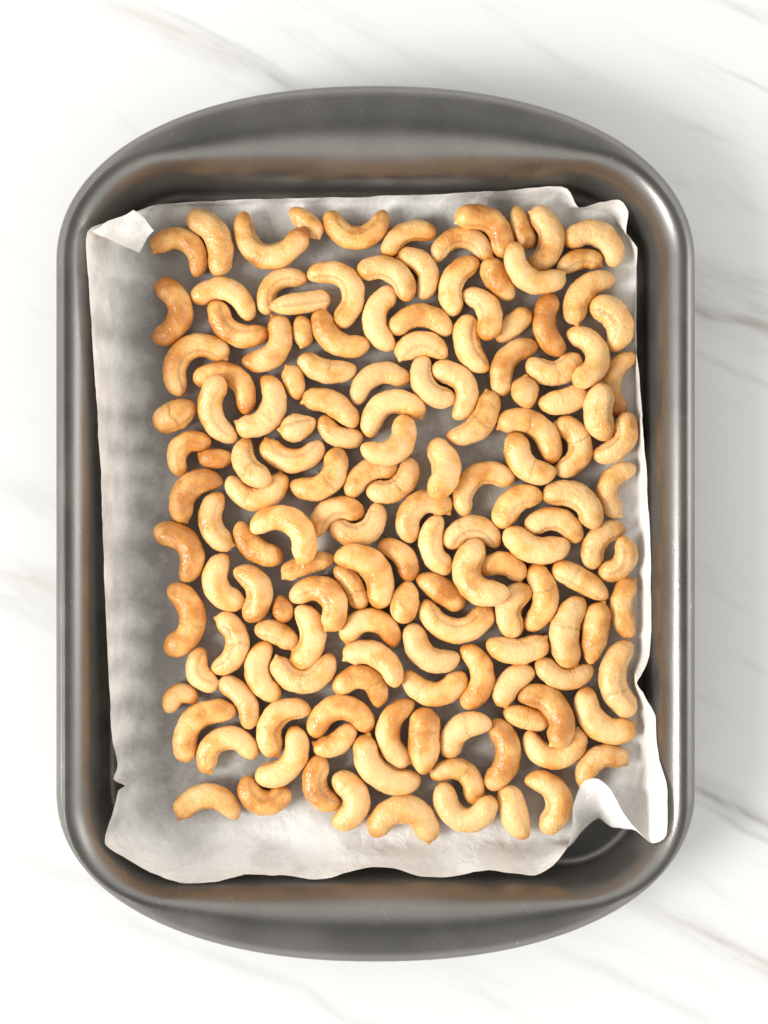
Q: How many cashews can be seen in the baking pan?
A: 152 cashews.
